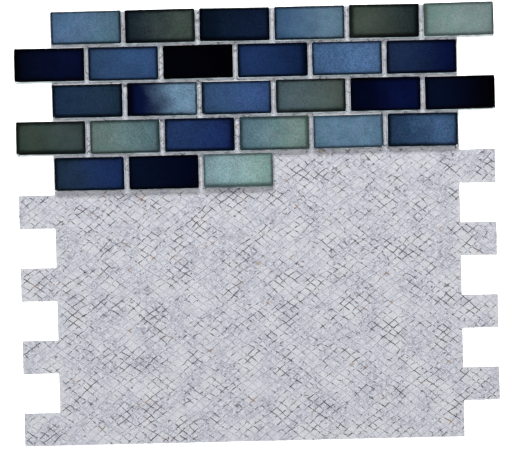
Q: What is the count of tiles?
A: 27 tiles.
